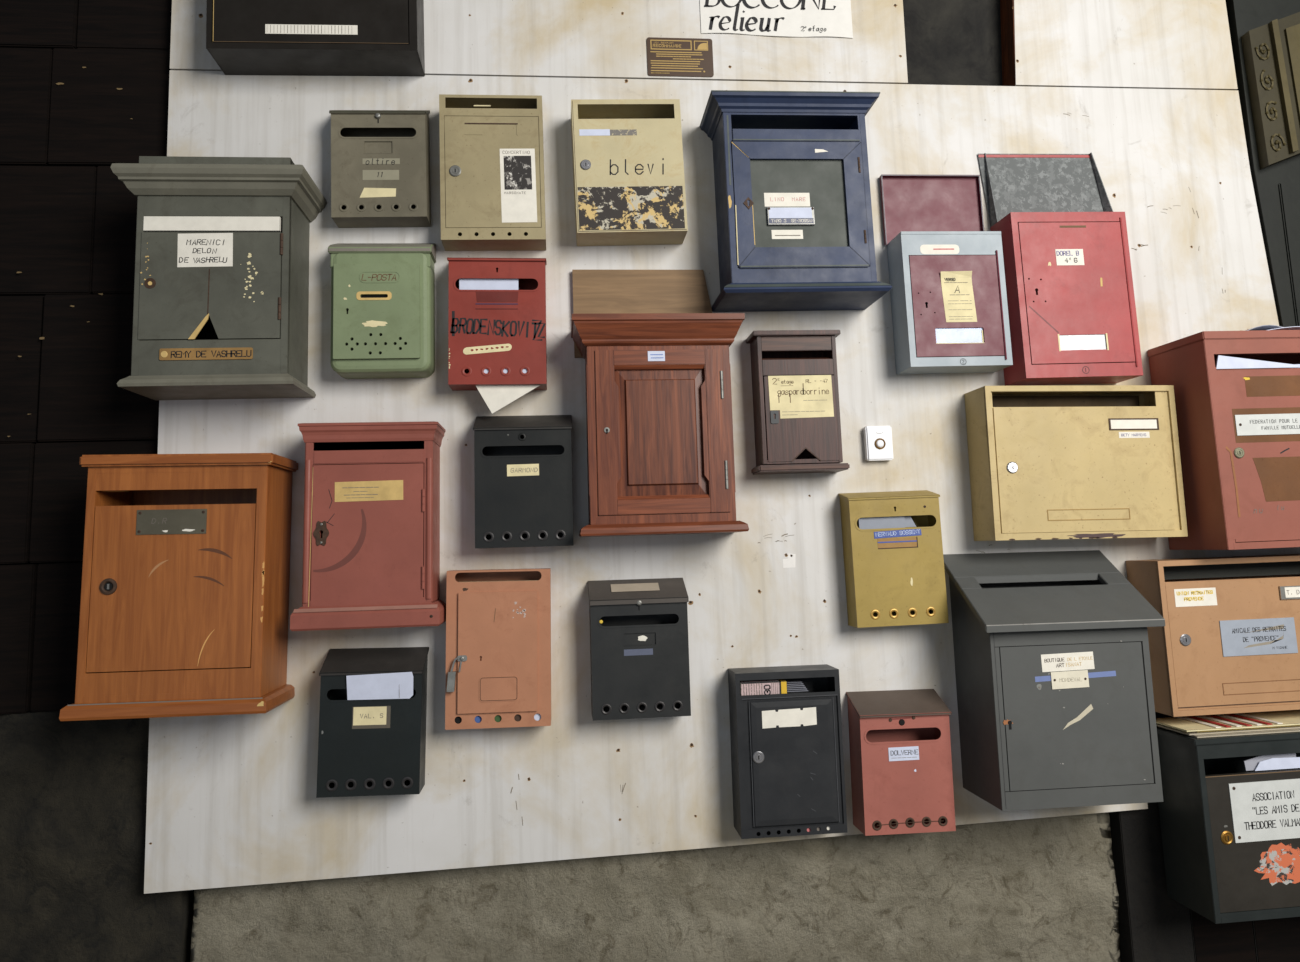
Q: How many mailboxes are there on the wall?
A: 26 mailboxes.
